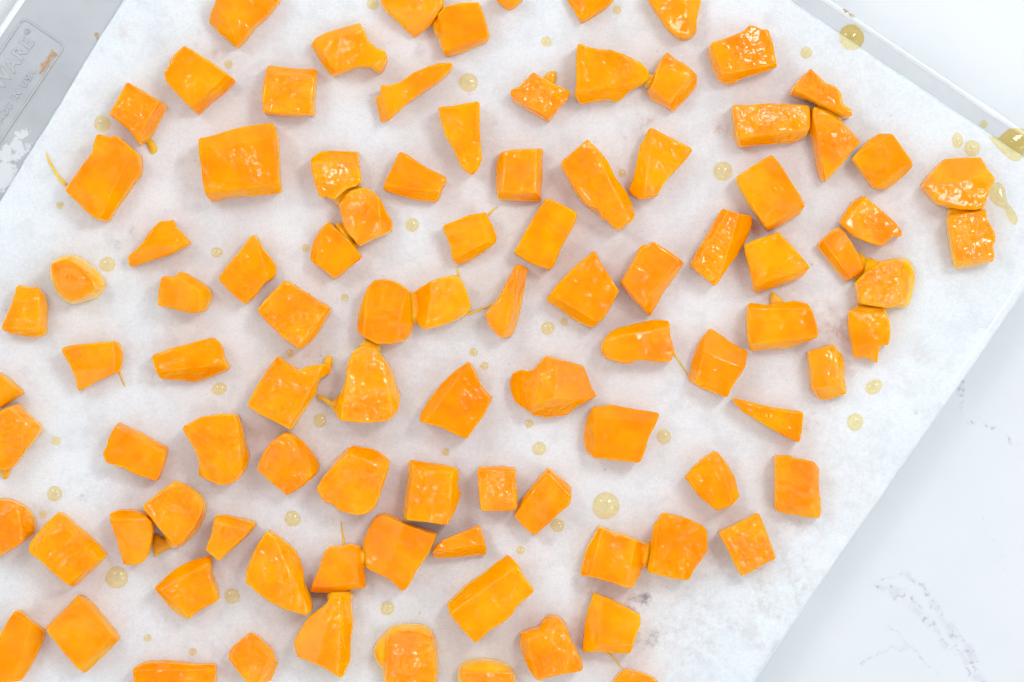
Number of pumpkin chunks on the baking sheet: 98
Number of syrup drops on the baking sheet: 46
